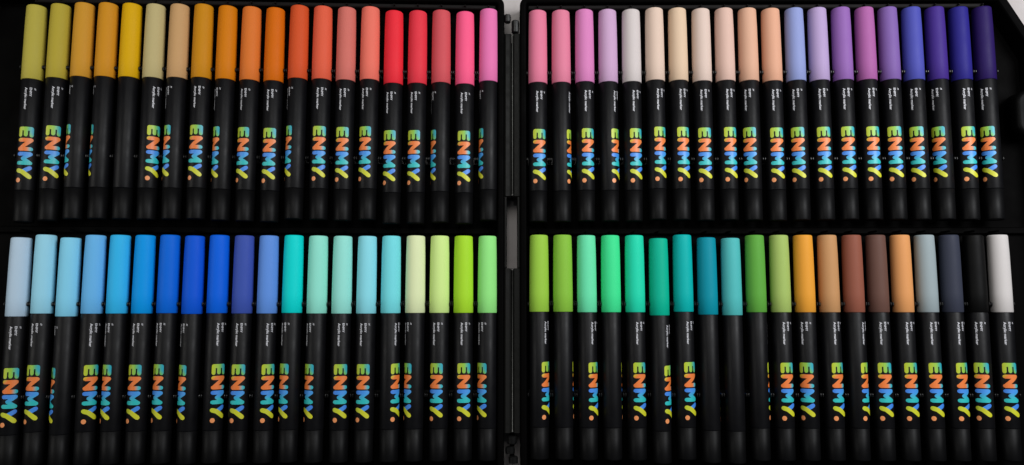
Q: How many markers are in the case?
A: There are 80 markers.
